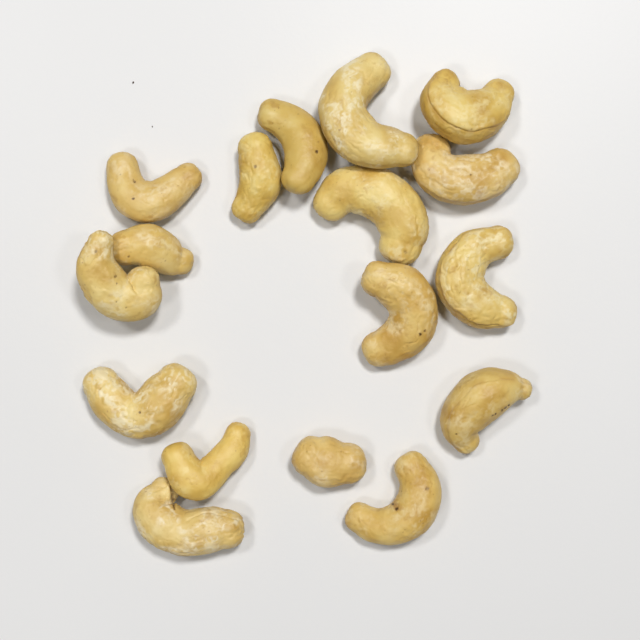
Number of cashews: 17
